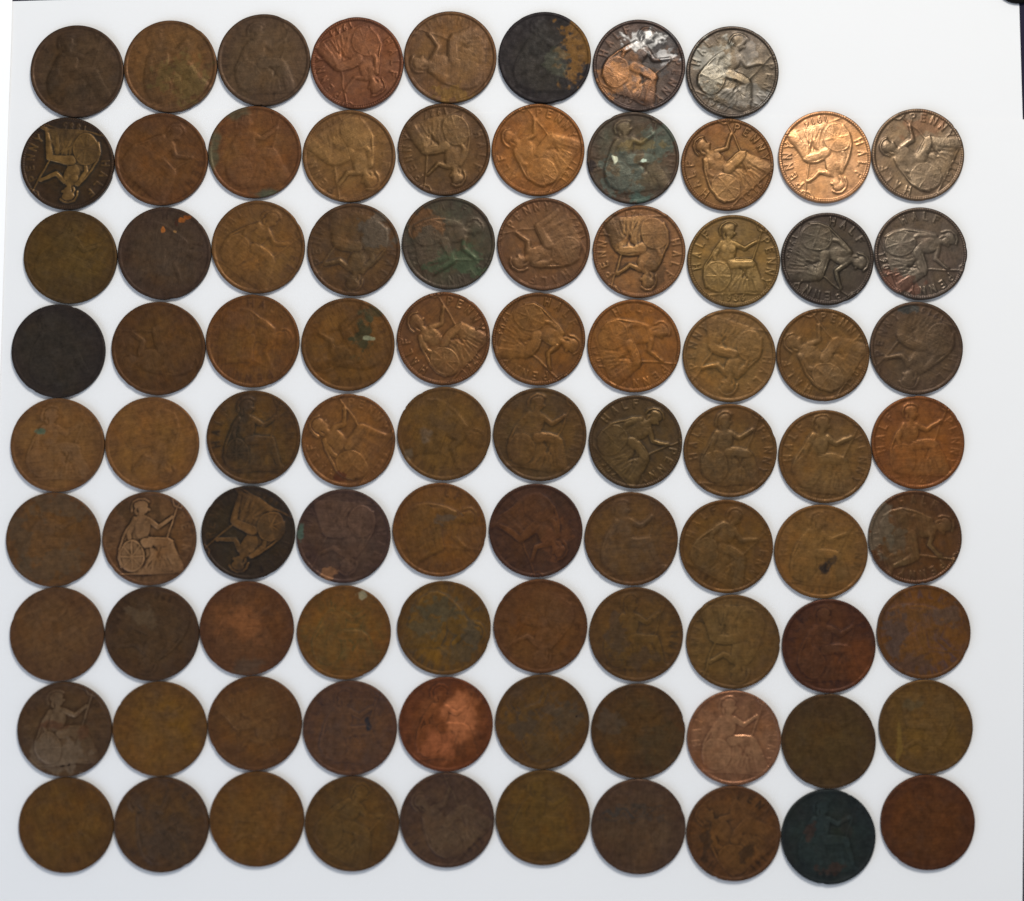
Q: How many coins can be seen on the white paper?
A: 88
